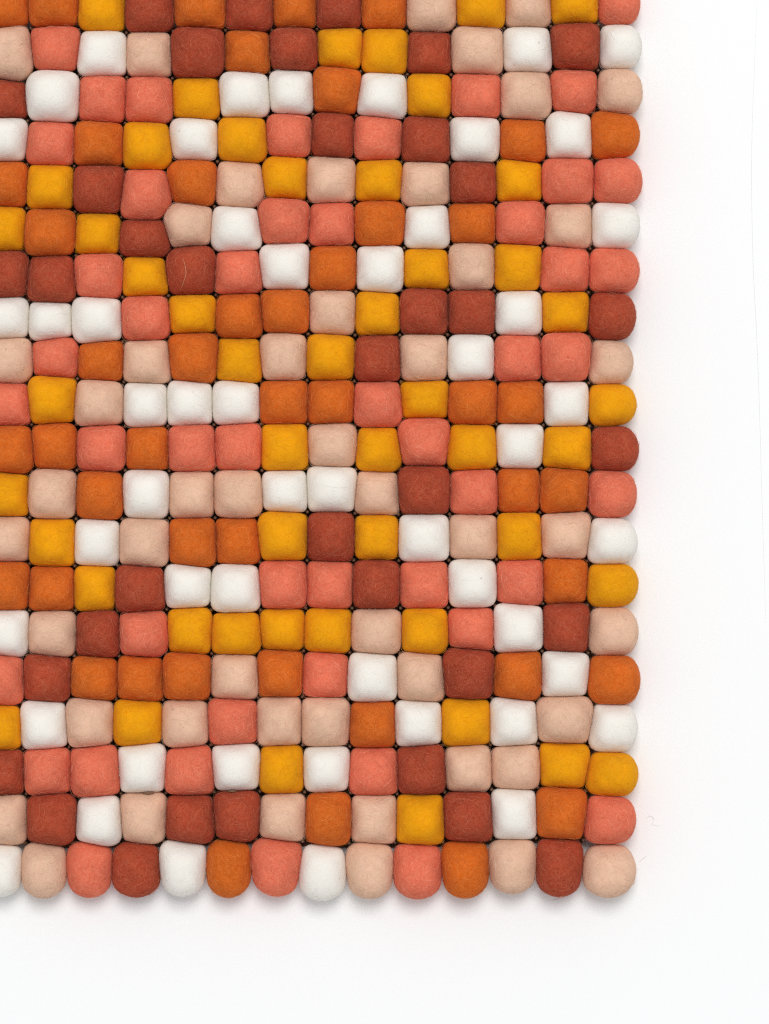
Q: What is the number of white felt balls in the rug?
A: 51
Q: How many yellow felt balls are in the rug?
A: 49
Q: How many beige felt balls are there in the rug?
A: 49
